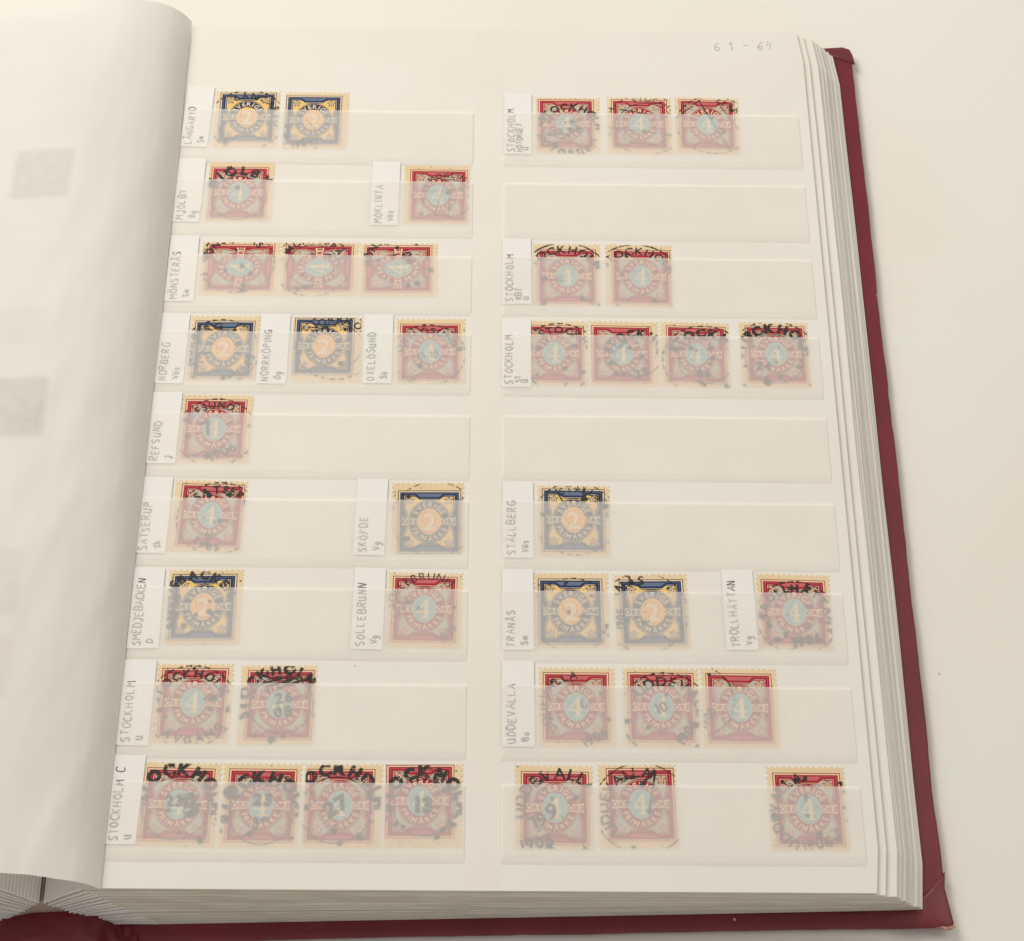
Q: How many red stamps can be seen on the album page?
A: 31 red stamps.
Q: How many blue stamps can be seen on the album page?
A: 9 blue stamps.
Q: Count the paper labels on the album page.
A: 21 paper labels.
